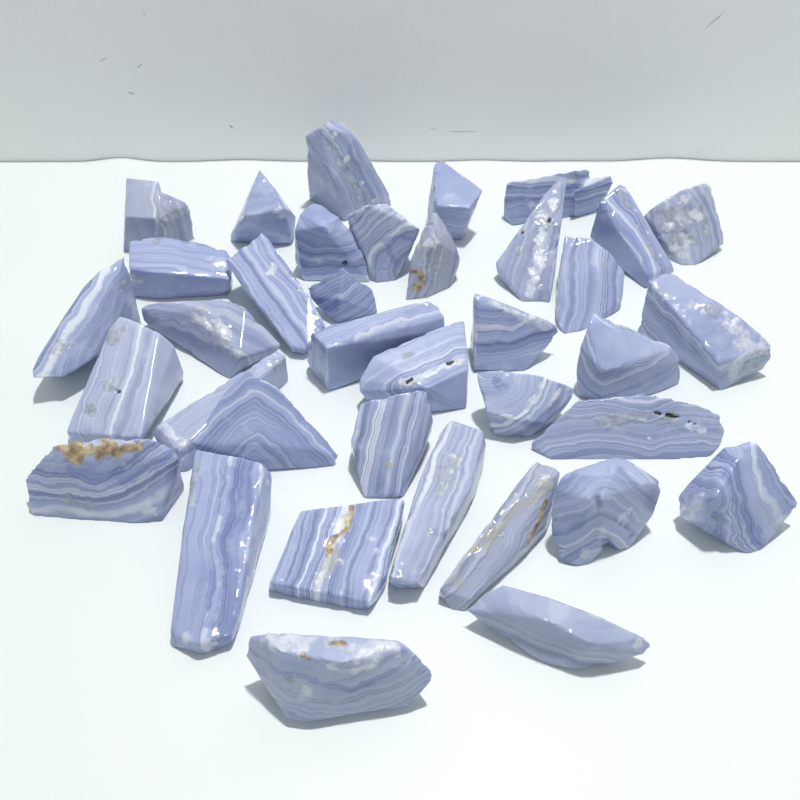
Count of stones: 37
